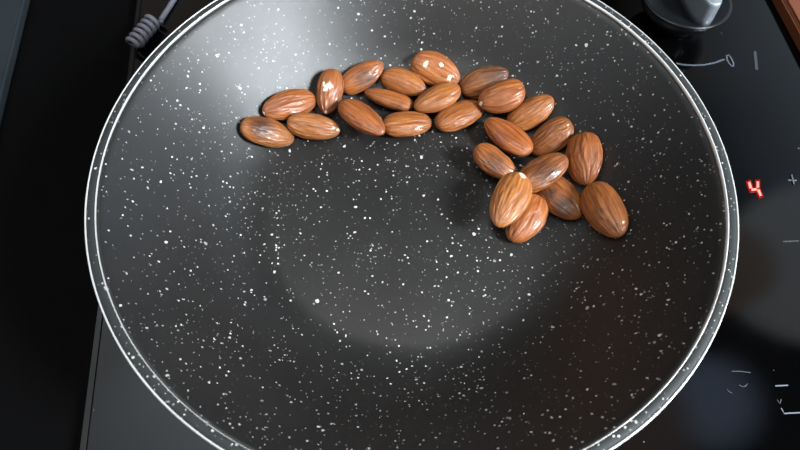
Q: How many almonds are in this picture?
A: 24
